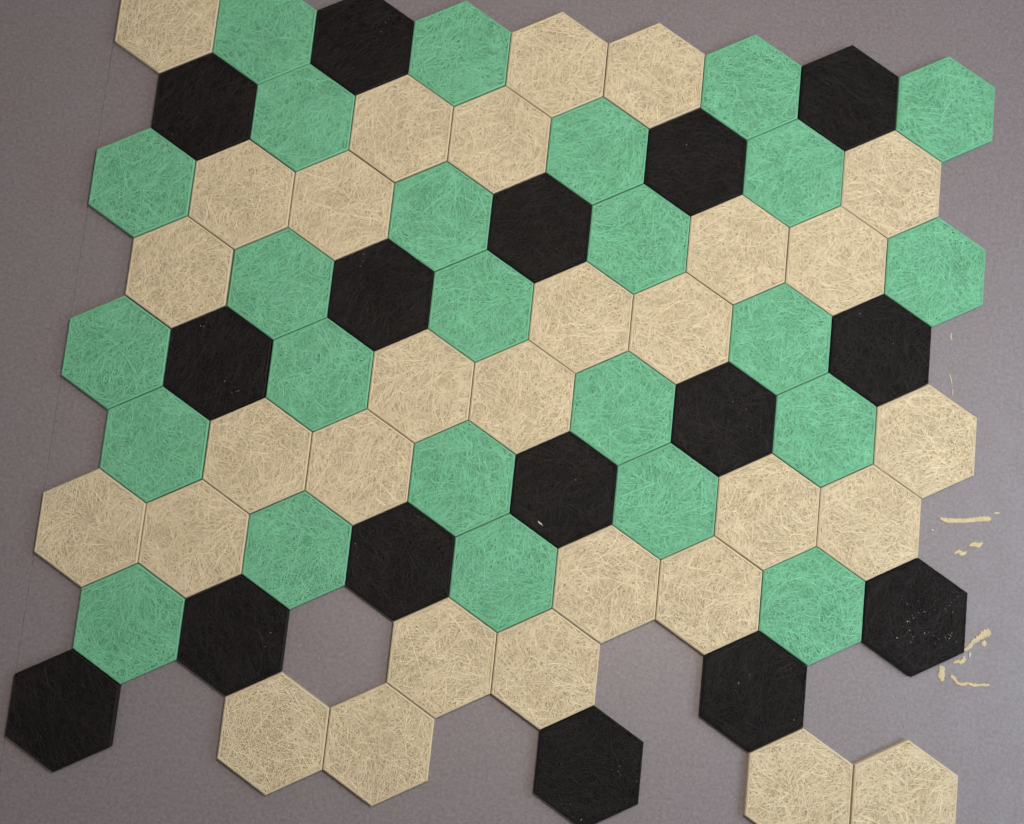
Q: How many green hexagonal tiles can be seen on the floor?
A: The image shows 25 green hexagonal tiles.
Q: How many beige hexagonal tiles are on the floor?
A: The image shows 30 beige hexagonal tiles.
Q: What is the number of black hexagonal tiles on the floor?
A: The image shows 16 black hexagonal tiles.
